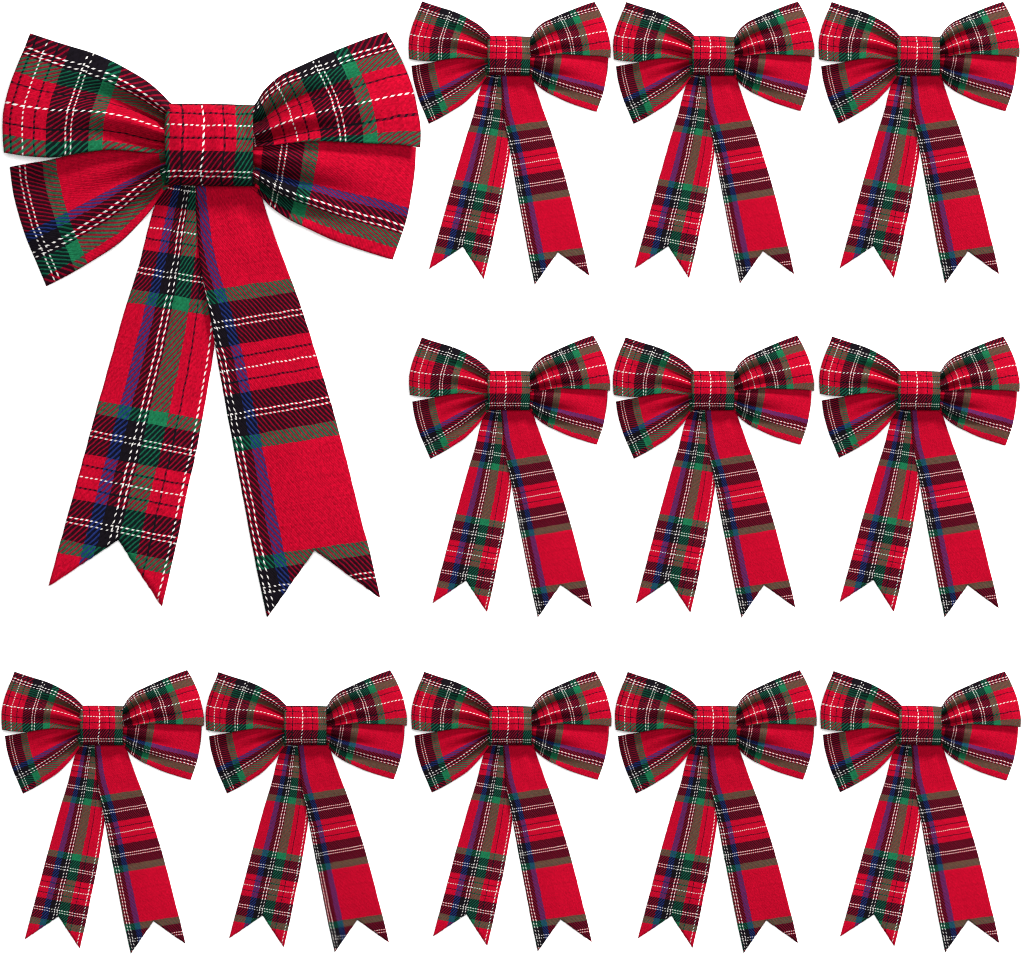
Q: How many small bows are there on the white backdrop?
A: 11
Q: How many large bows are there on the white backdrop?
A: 1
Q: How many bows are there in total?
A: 12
